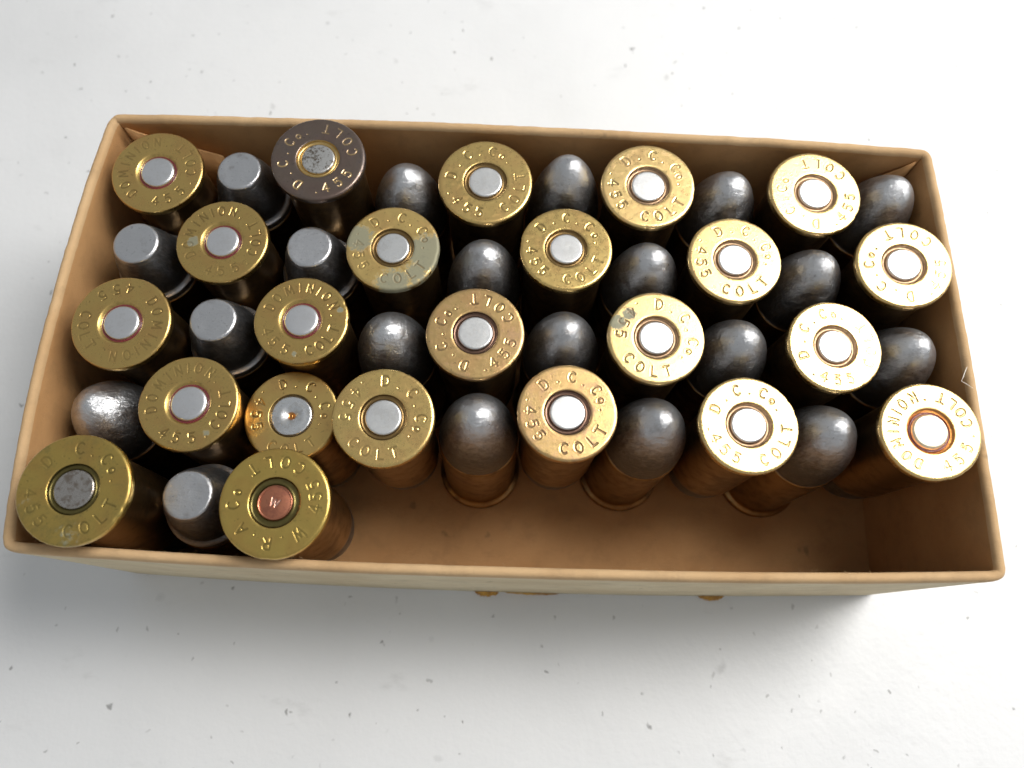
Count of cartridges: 43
